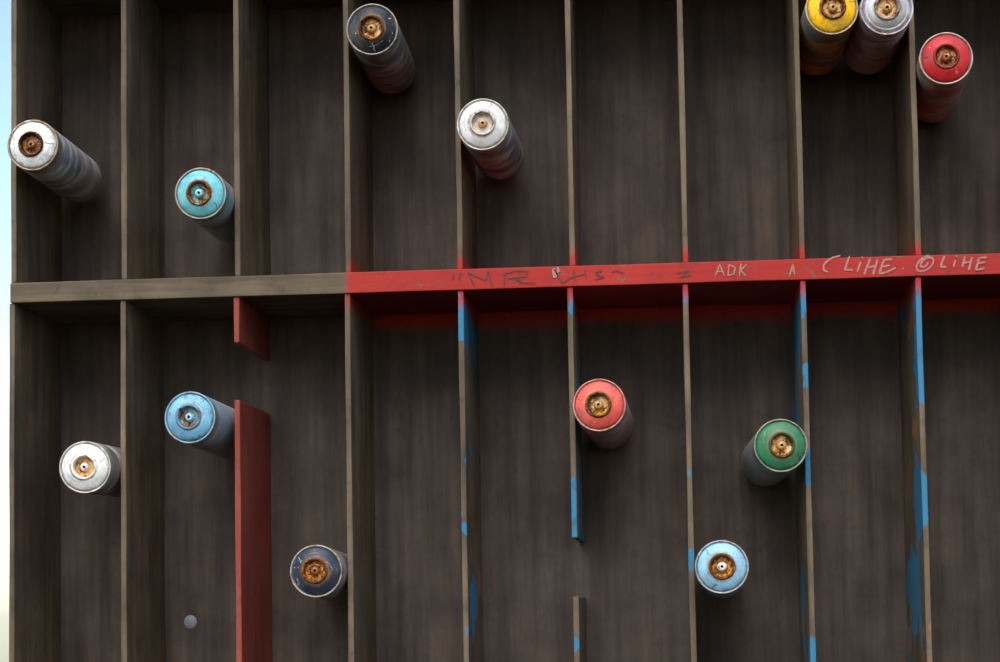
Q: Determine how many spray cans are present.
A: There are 13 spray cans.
